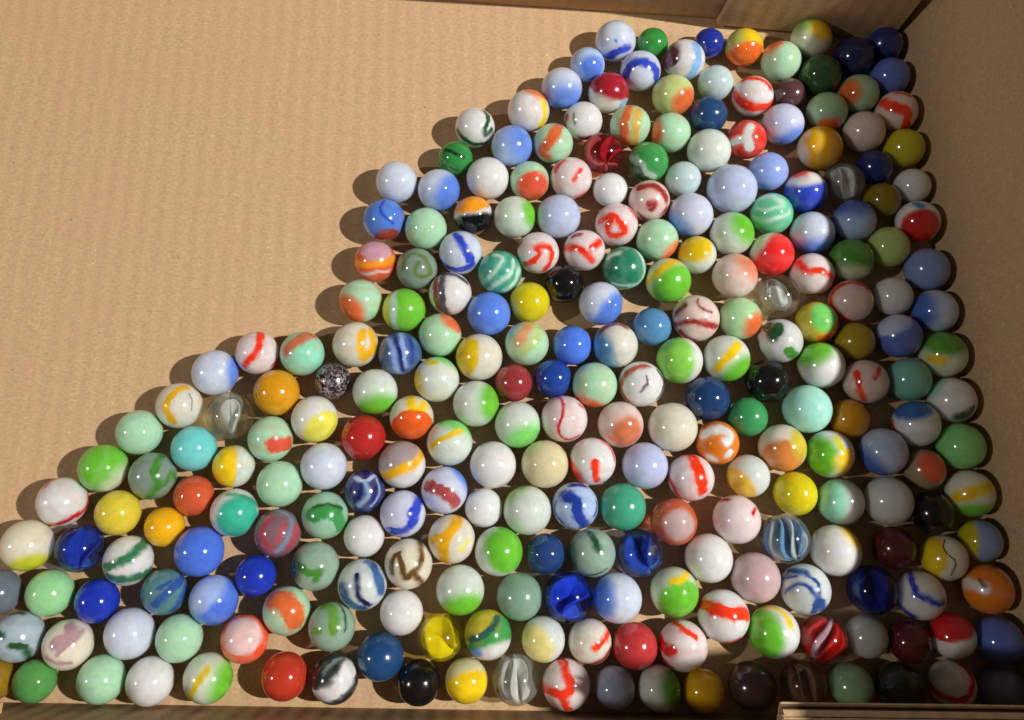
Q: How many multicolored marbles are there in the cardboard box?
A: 171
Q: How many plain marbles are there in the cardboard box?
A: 90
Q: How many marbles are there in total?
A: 261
